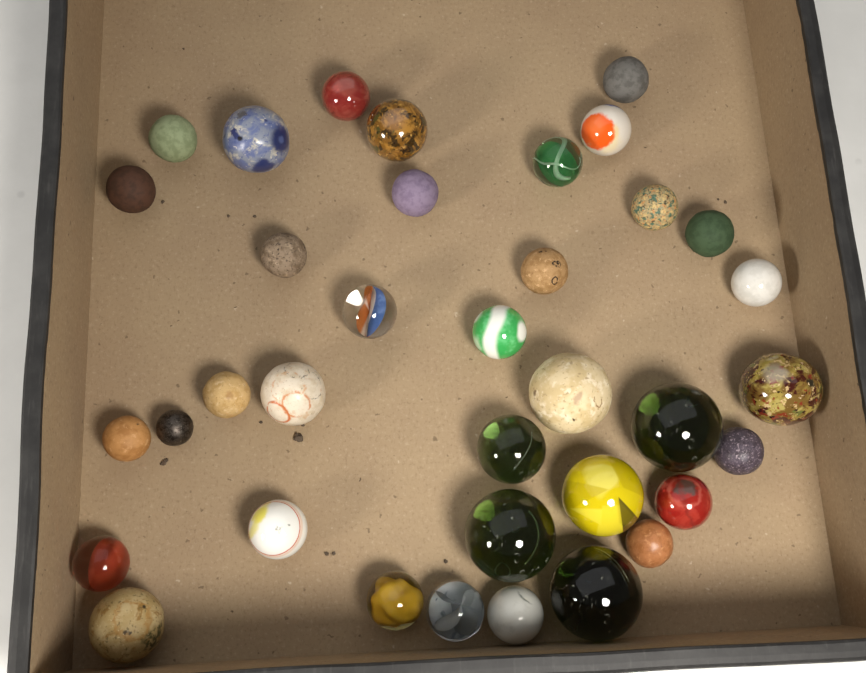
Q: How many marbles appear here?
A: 36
